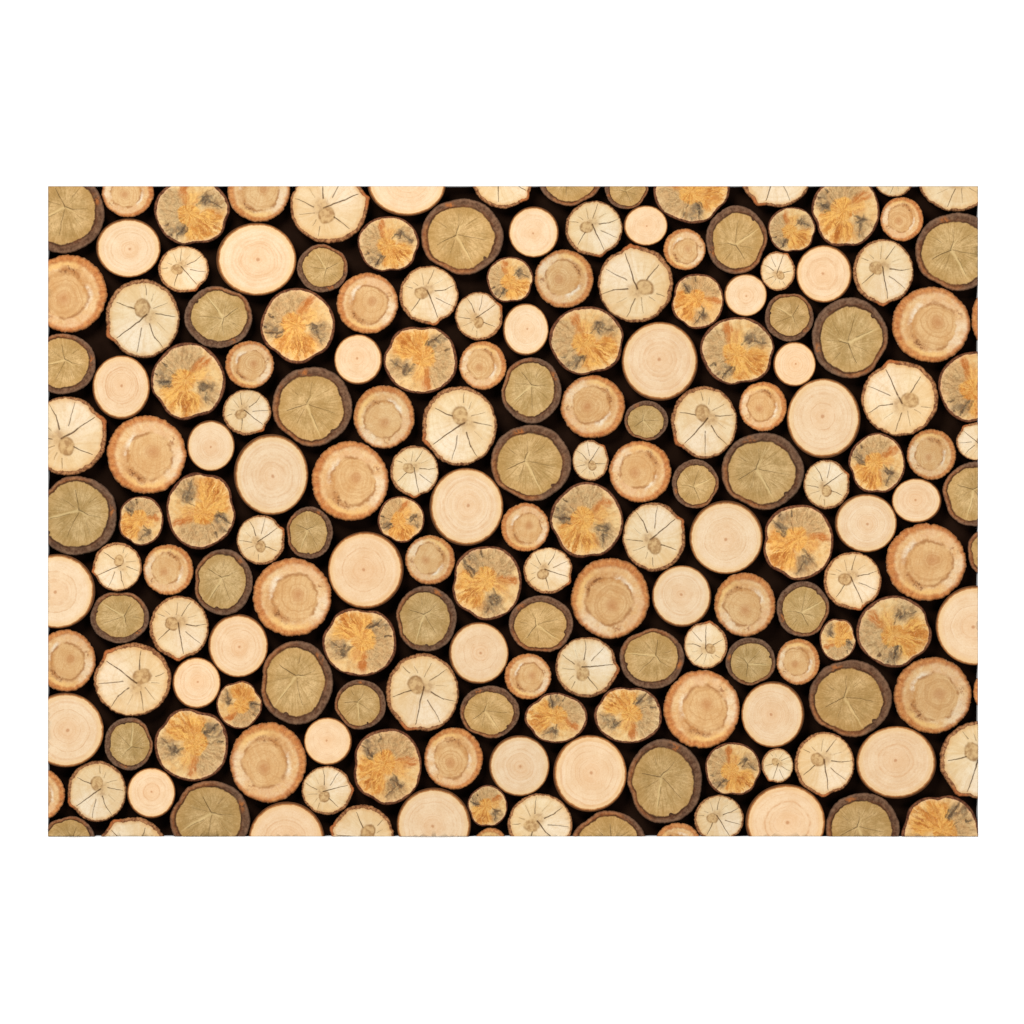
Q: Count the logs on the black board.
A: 182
